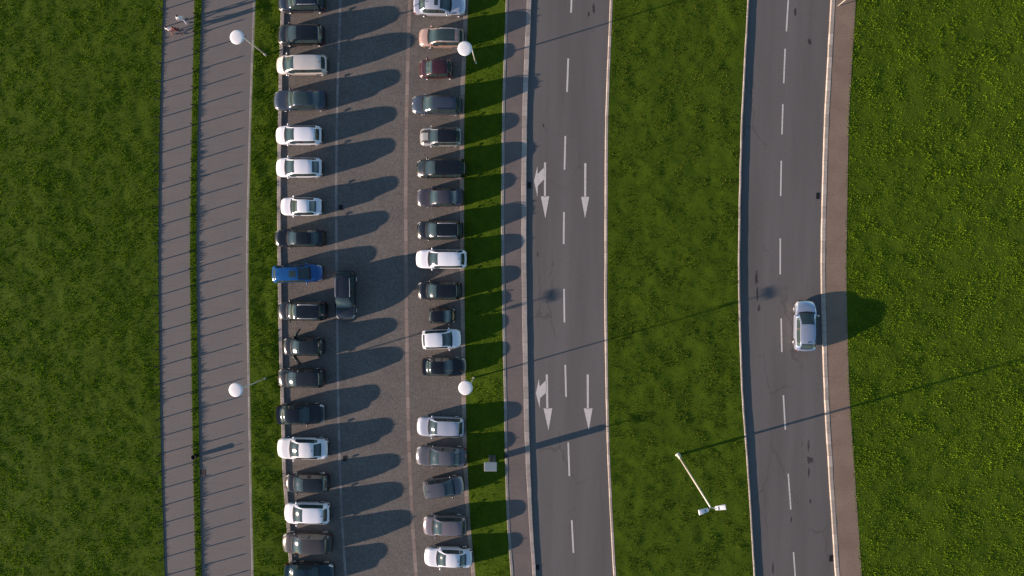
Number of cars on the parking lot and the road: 38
